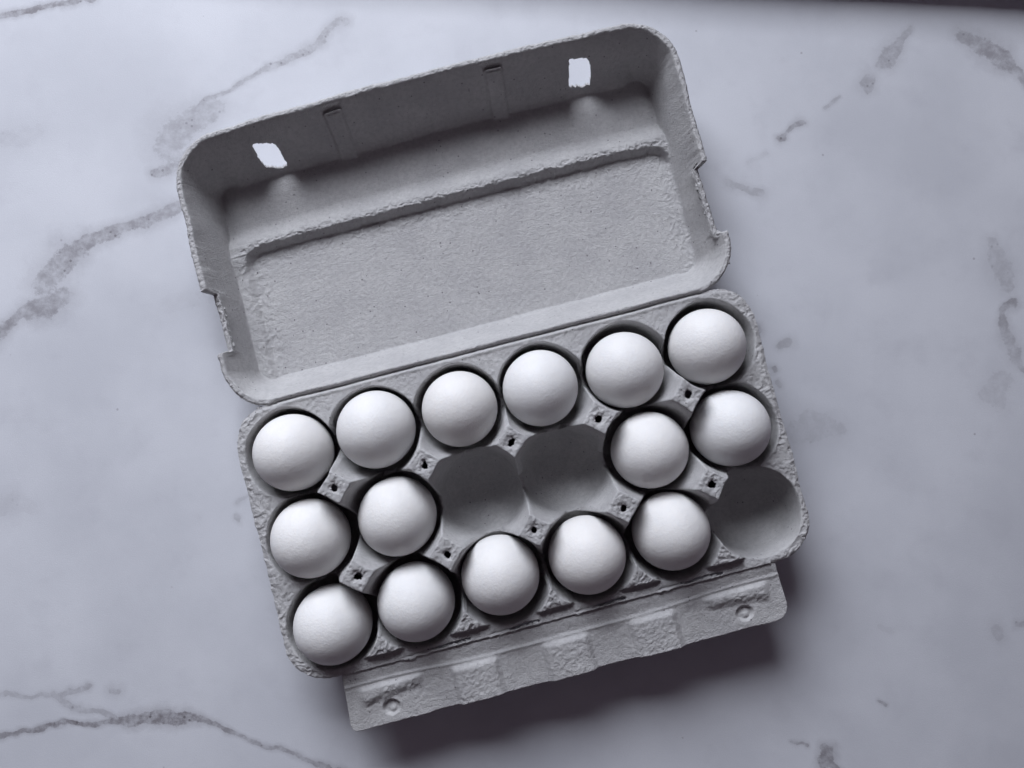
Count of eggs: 15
